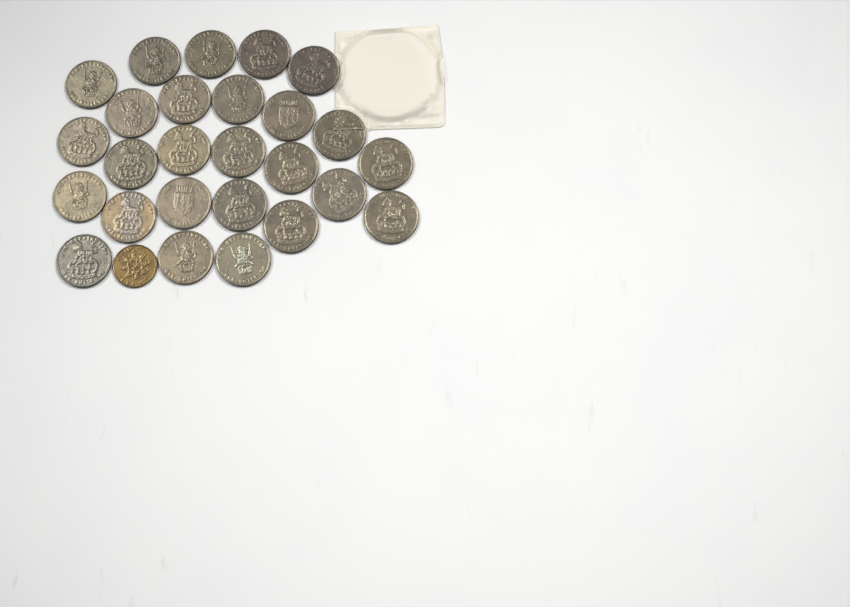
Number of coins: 27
